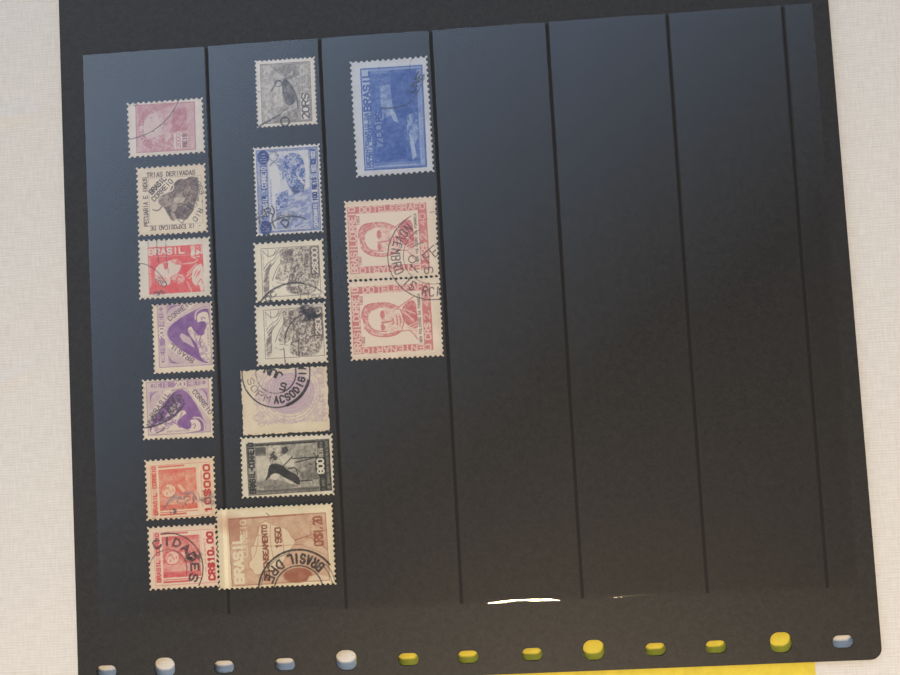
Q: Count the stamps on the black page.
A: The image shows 17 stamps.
